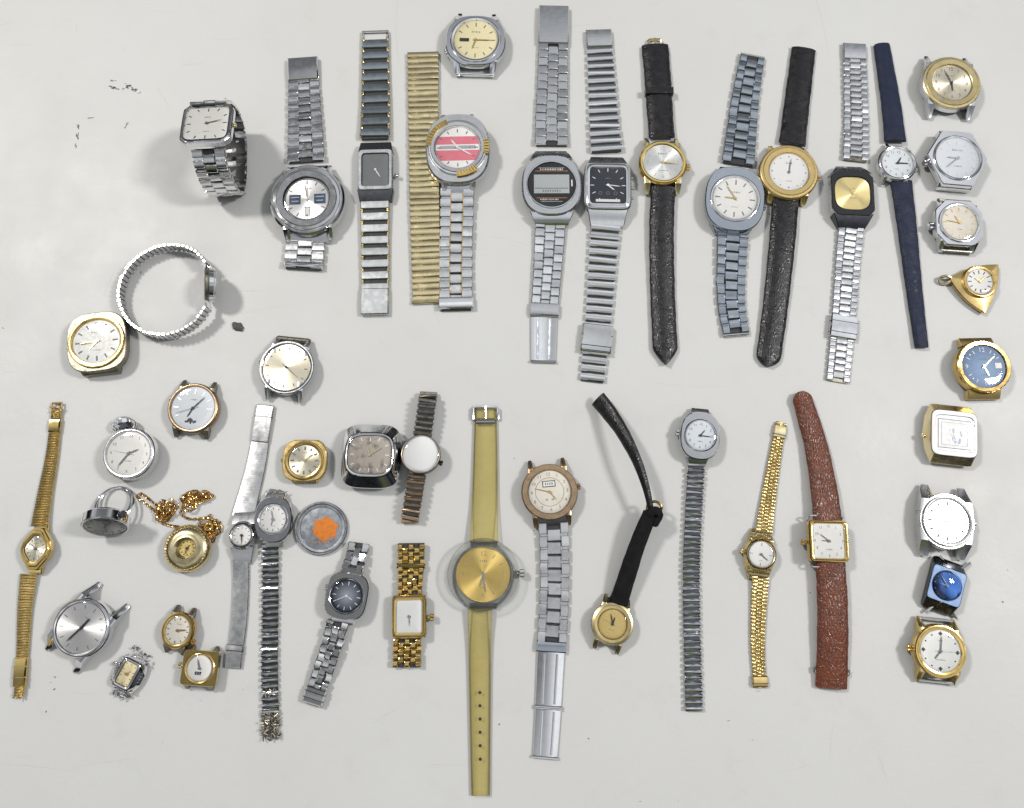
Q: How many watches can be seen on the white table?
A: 46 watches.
